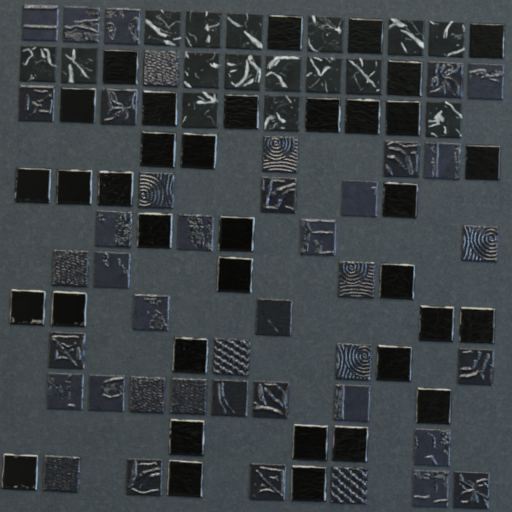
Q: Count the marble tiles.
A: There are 16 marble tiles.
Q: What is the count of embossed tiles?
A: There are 41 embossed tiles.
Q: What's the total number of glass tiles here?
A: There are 35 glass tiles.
